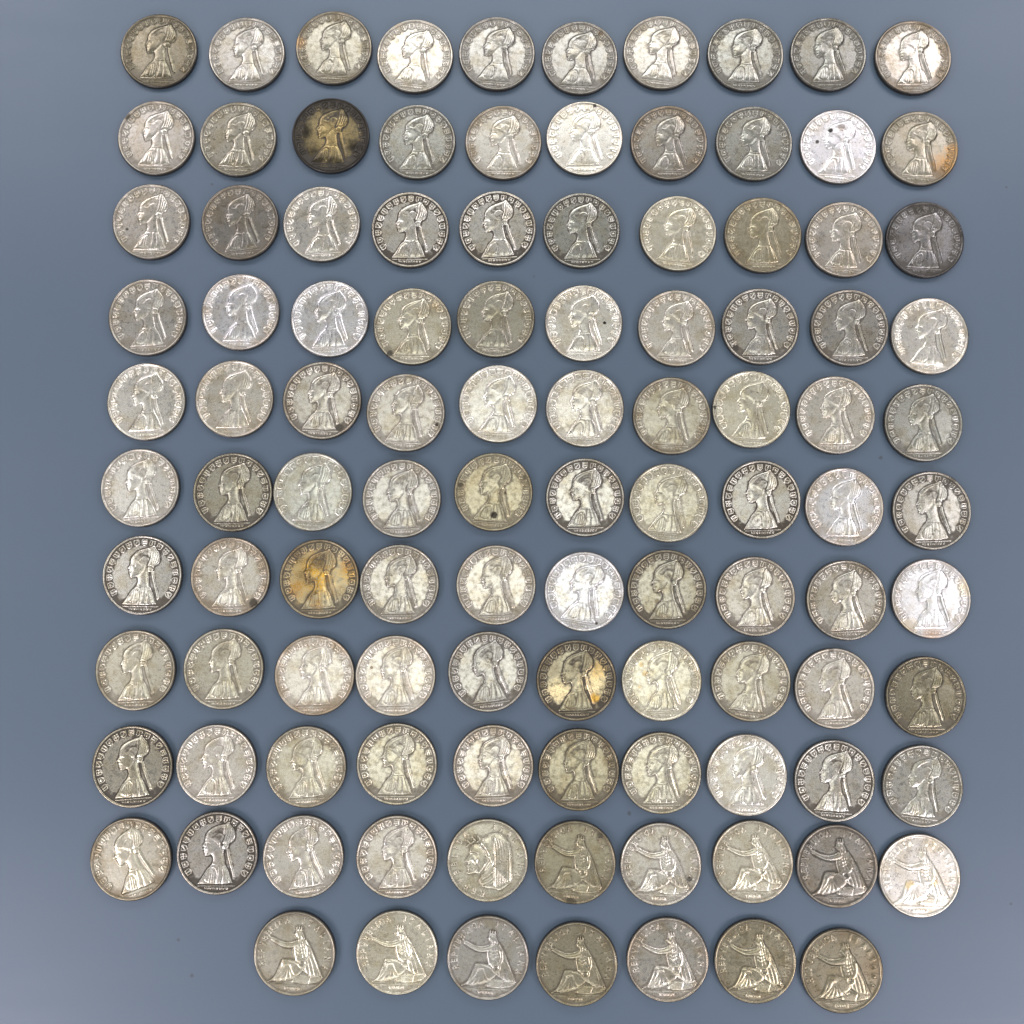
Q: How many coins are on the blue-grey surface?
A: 107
